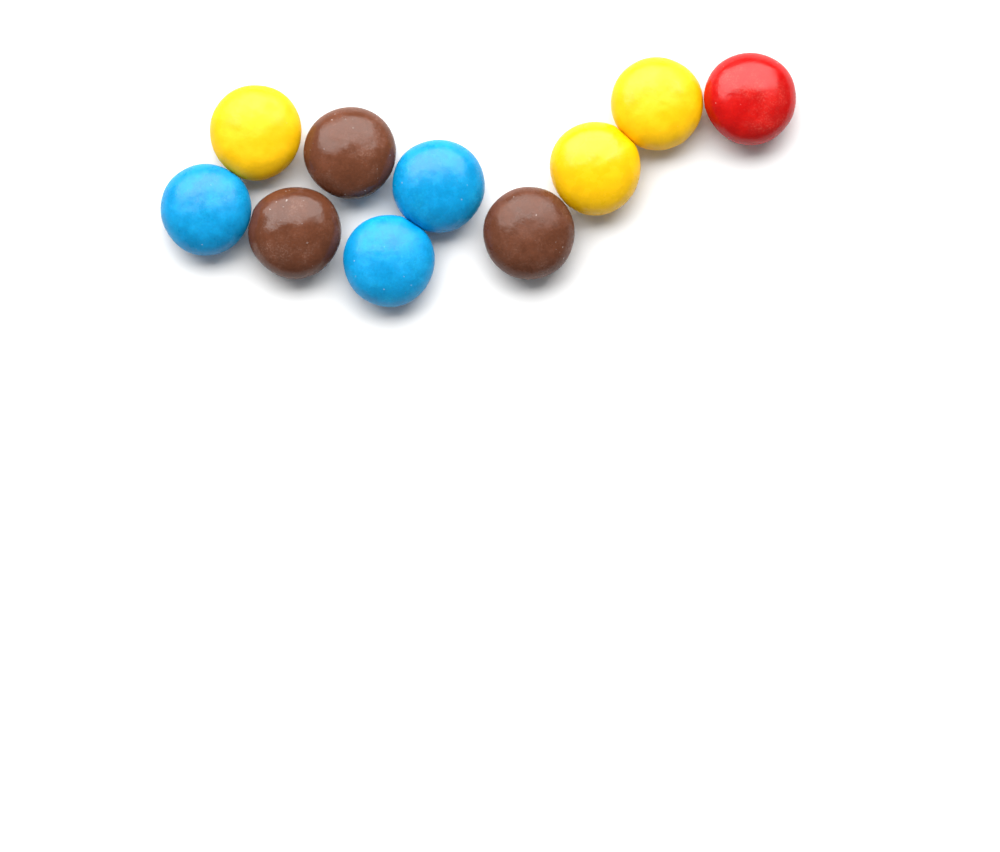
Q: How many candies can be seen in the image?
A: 10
